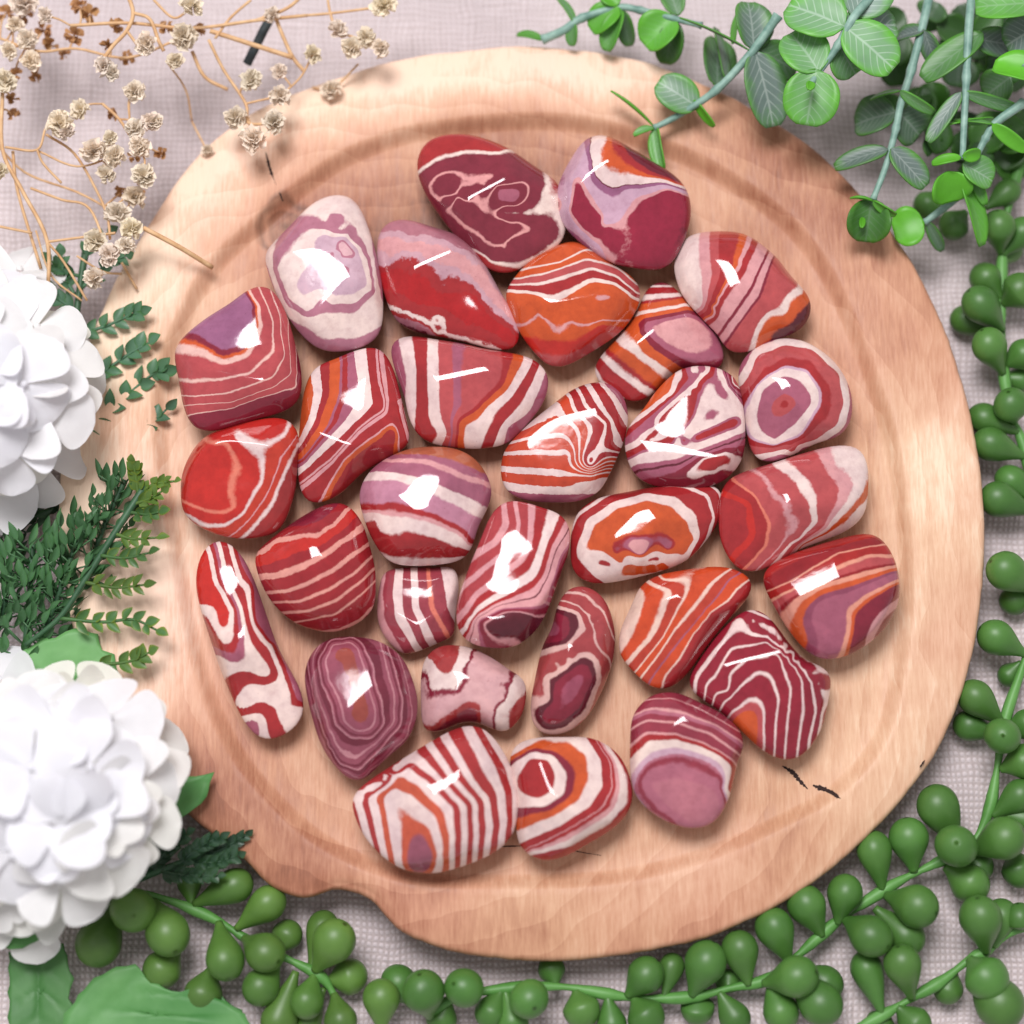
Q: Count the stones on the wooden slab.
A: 30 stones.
